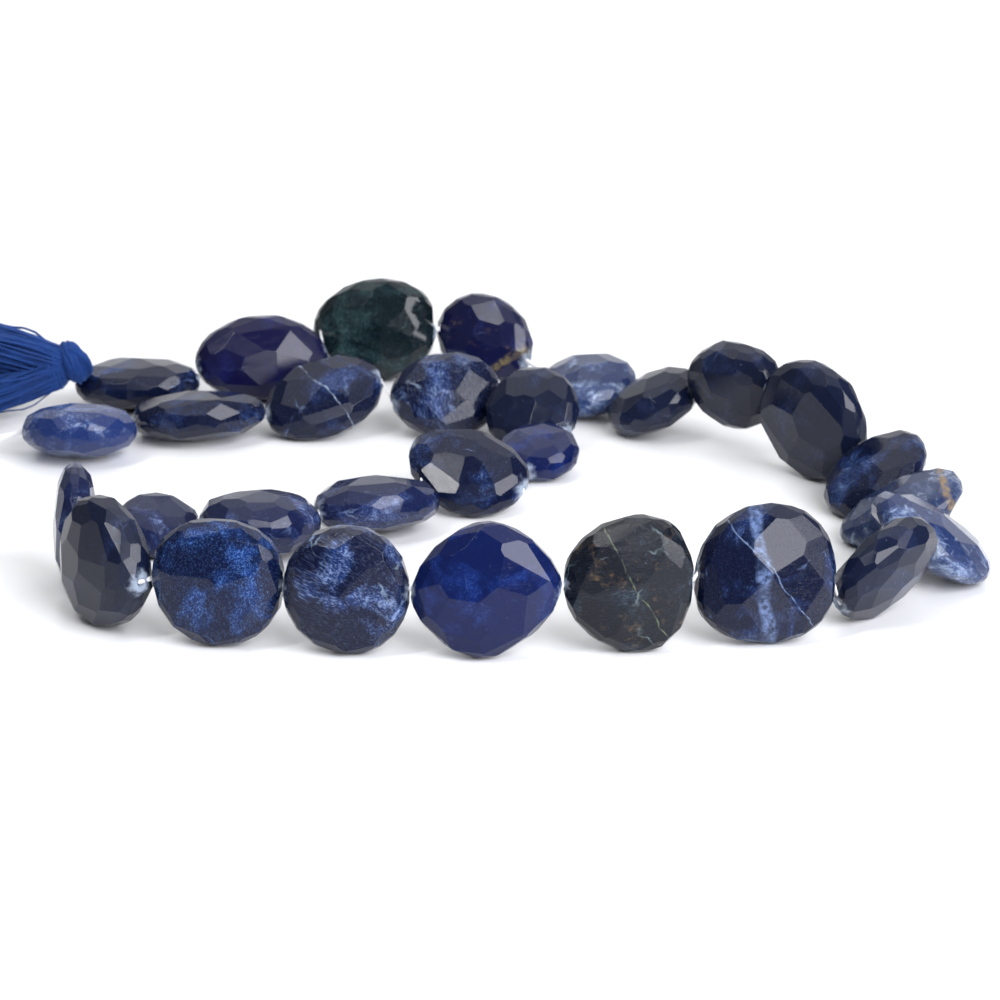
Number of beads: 29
